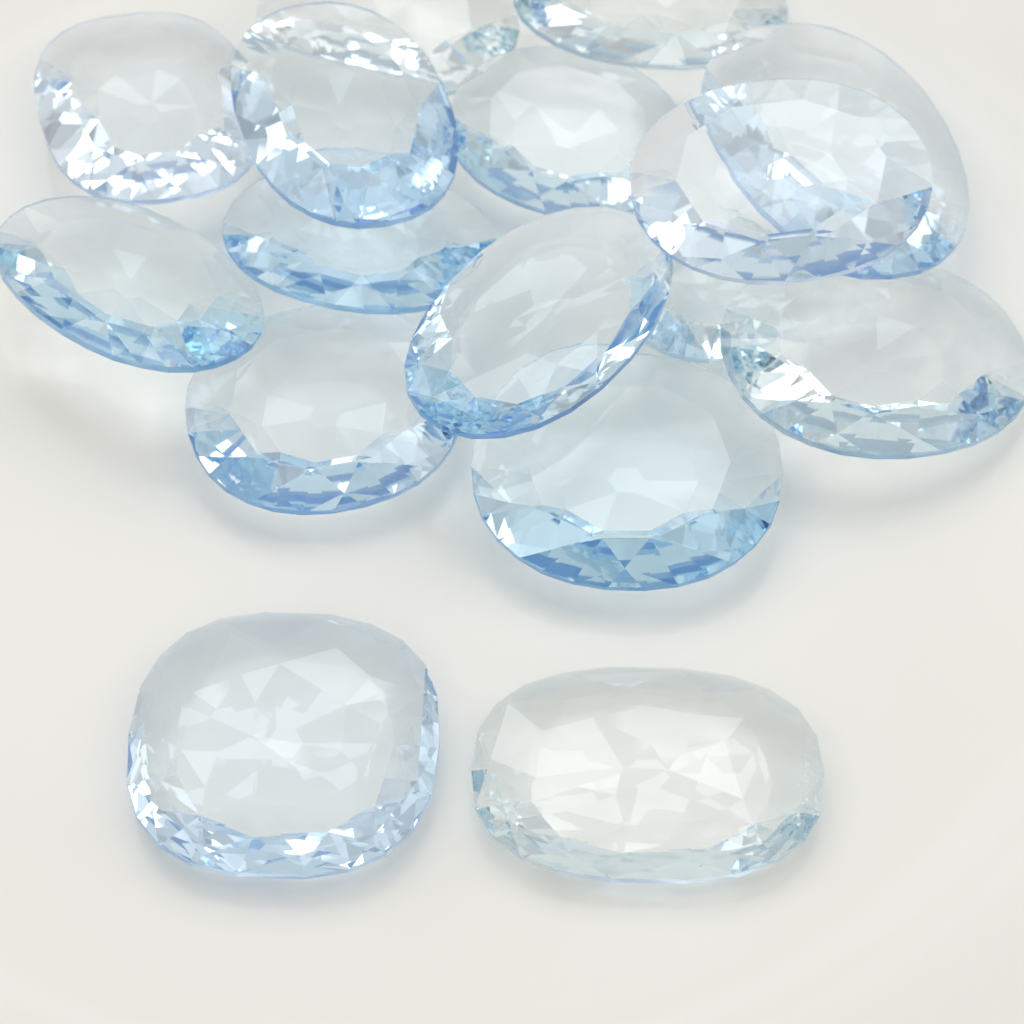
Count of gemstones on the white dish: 16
